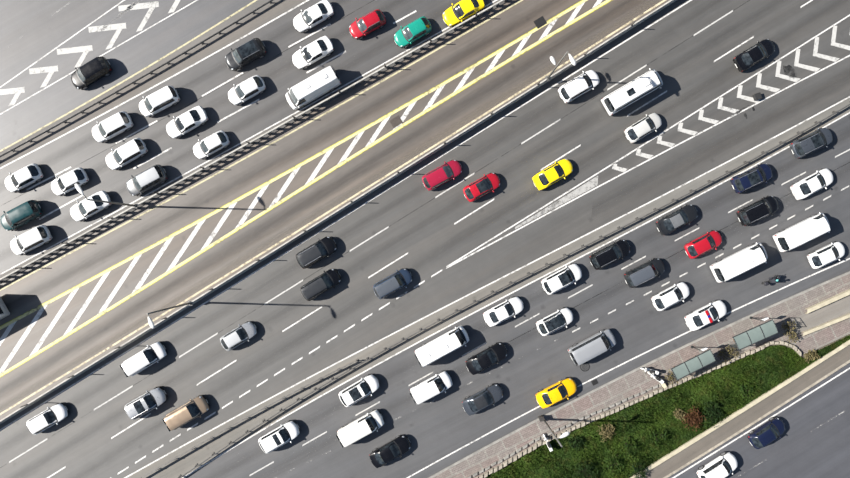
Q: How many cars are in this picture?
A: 53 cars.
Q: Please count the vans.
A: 10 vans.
